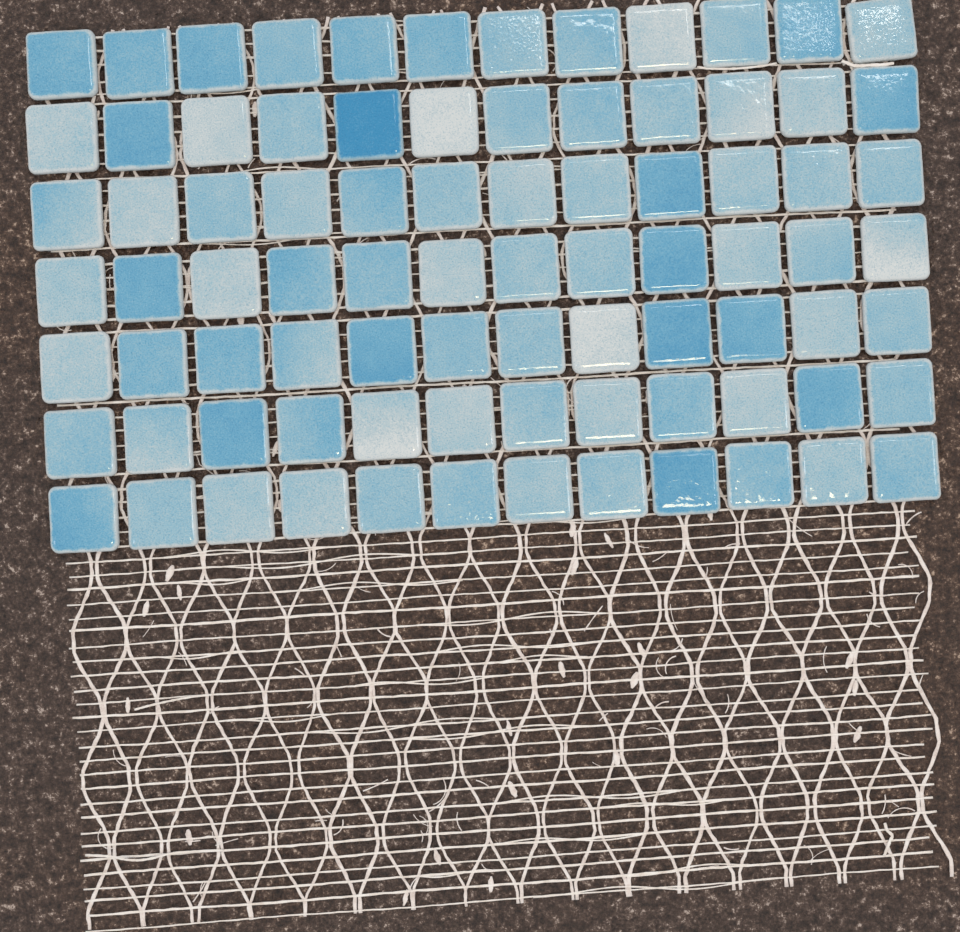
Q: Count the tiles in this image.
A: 84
